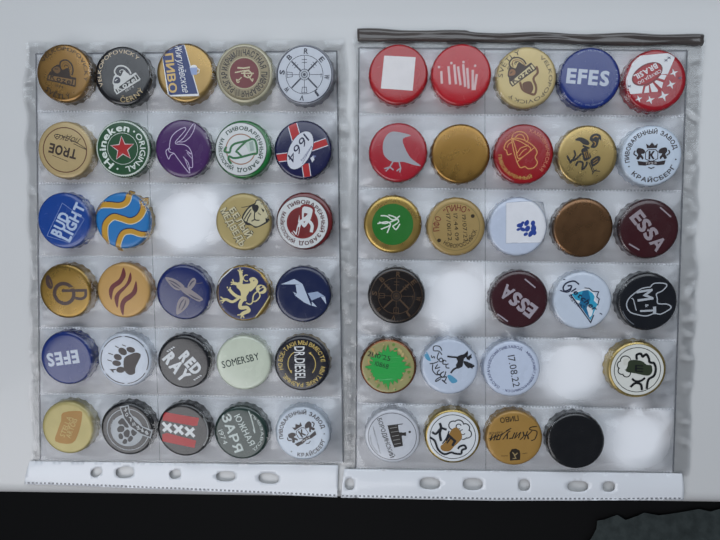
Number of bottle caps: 56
